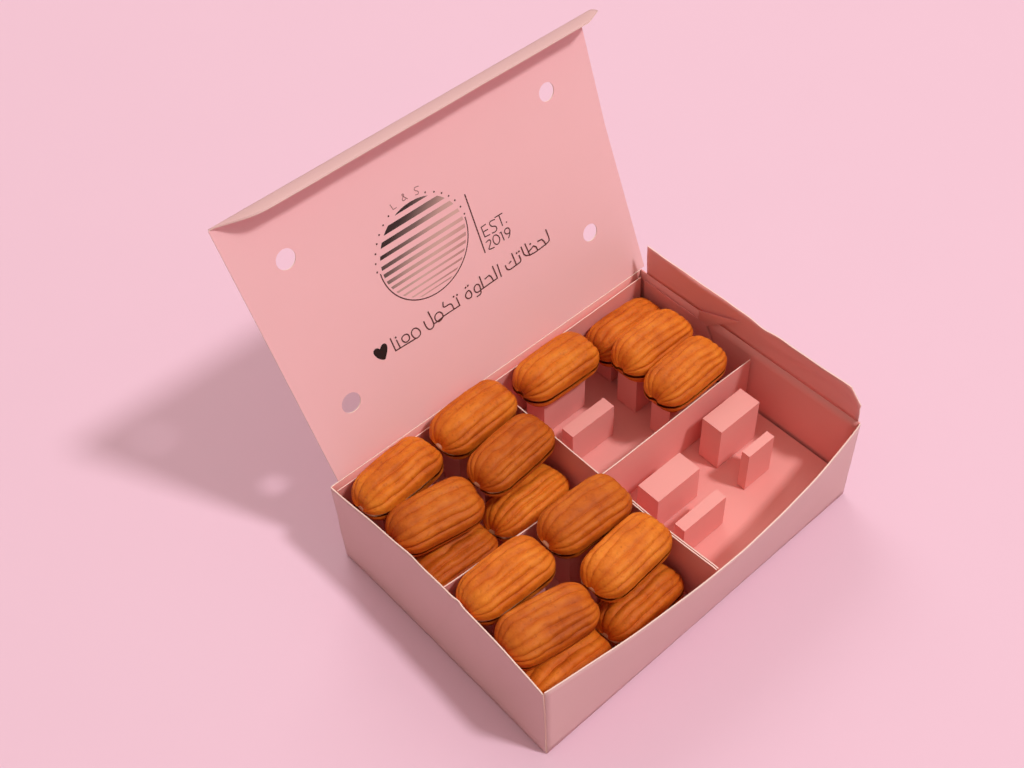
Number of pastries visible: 16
